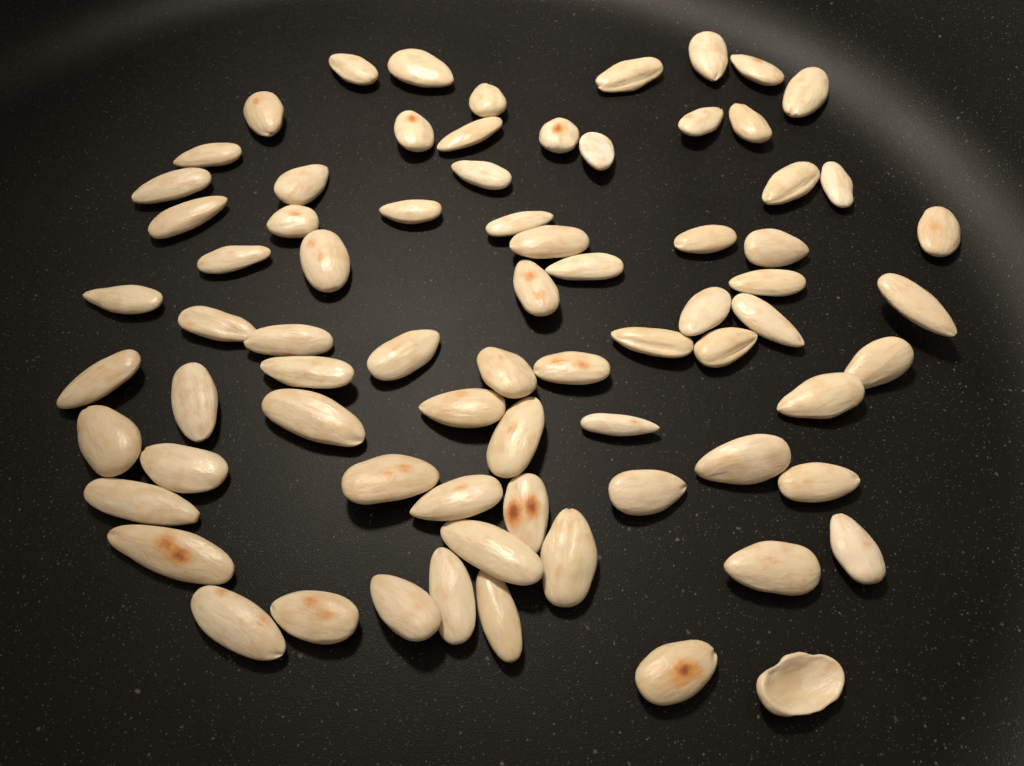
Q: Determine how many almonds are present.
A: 74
